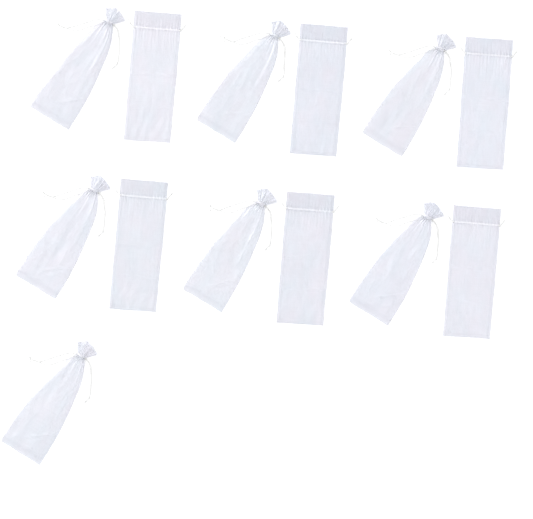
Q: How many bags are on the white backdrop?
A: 13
